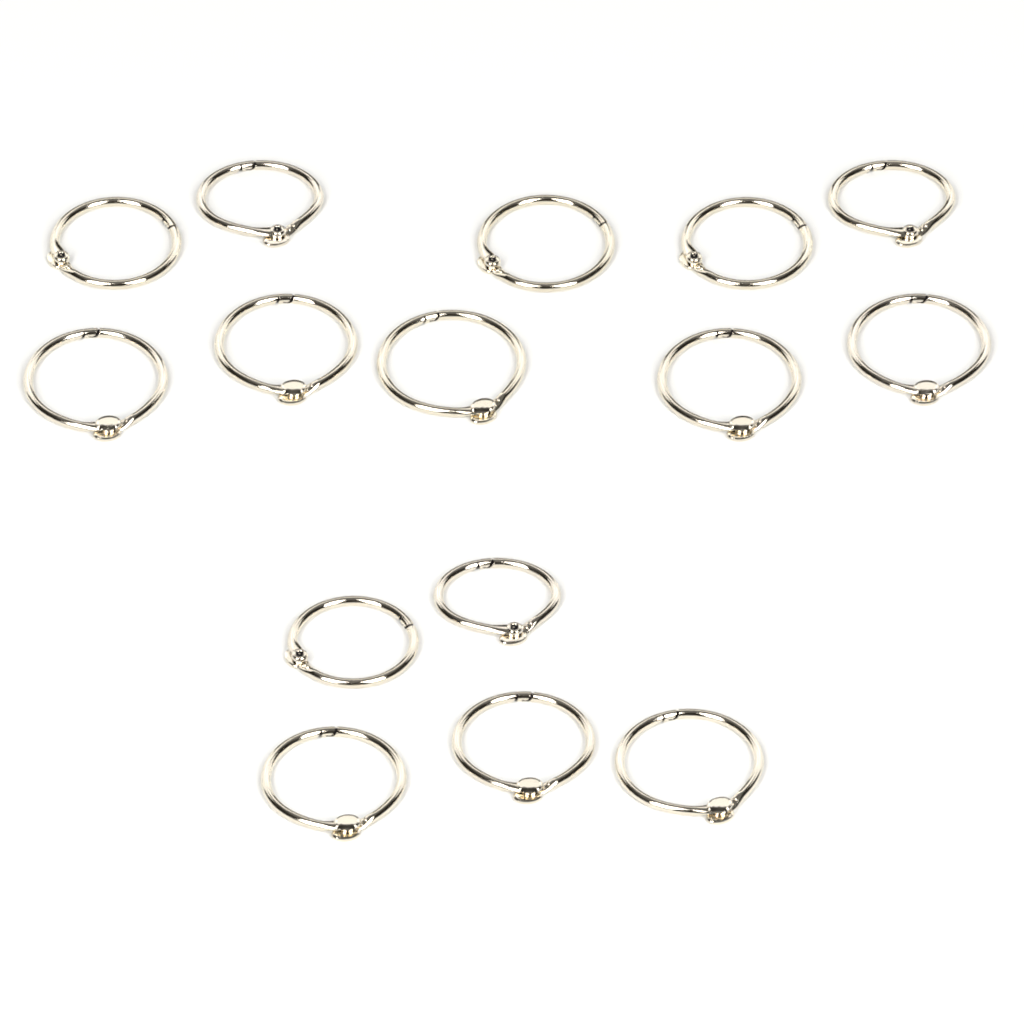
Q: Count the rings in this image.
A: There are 15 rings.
